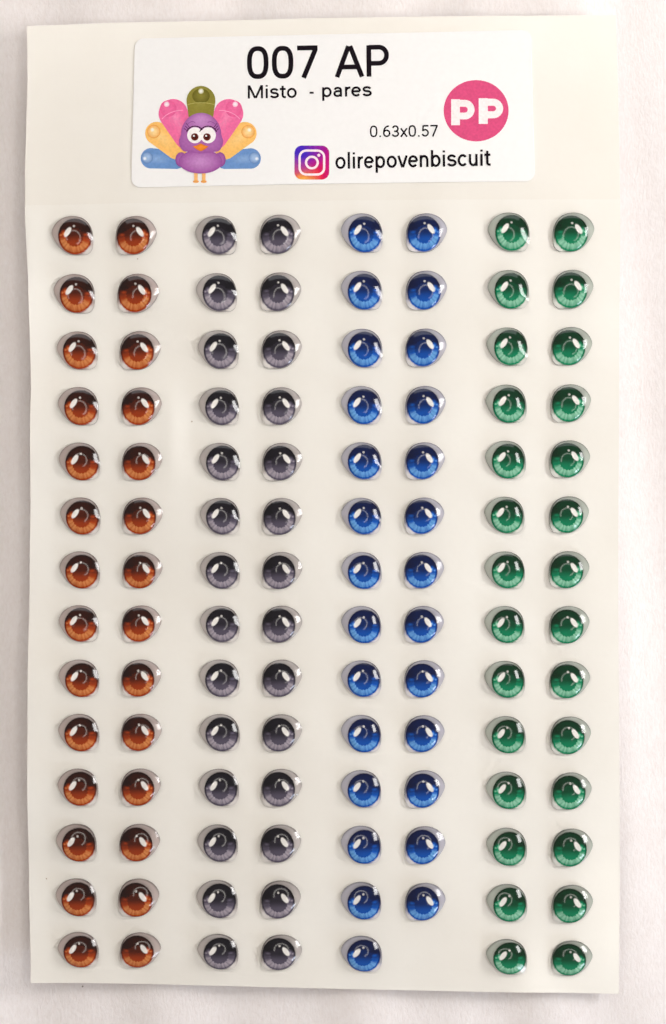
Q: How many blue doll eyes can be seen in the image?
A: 27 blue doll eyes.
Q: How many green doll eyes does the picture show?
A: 28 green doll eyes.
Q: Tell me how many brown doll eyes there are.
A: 28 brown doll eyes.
